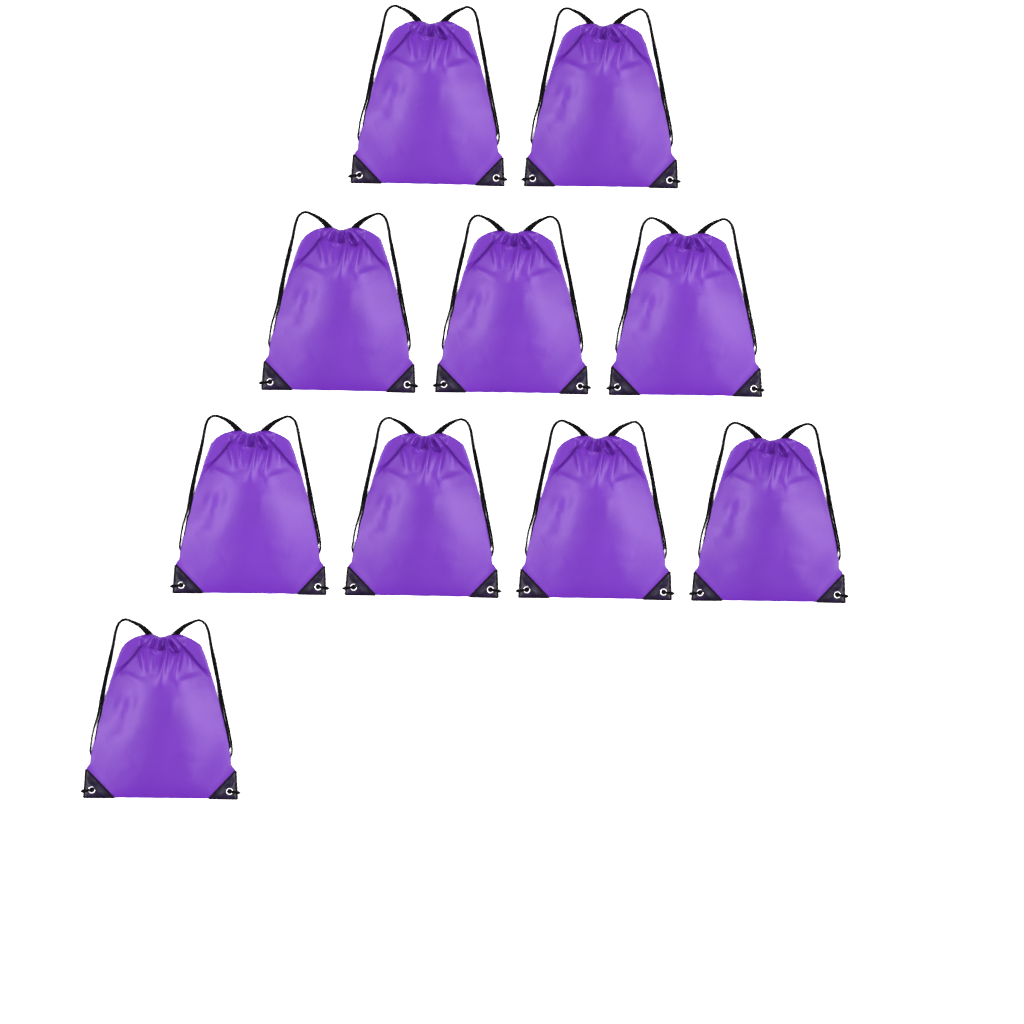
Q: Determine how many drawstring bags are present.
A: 10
